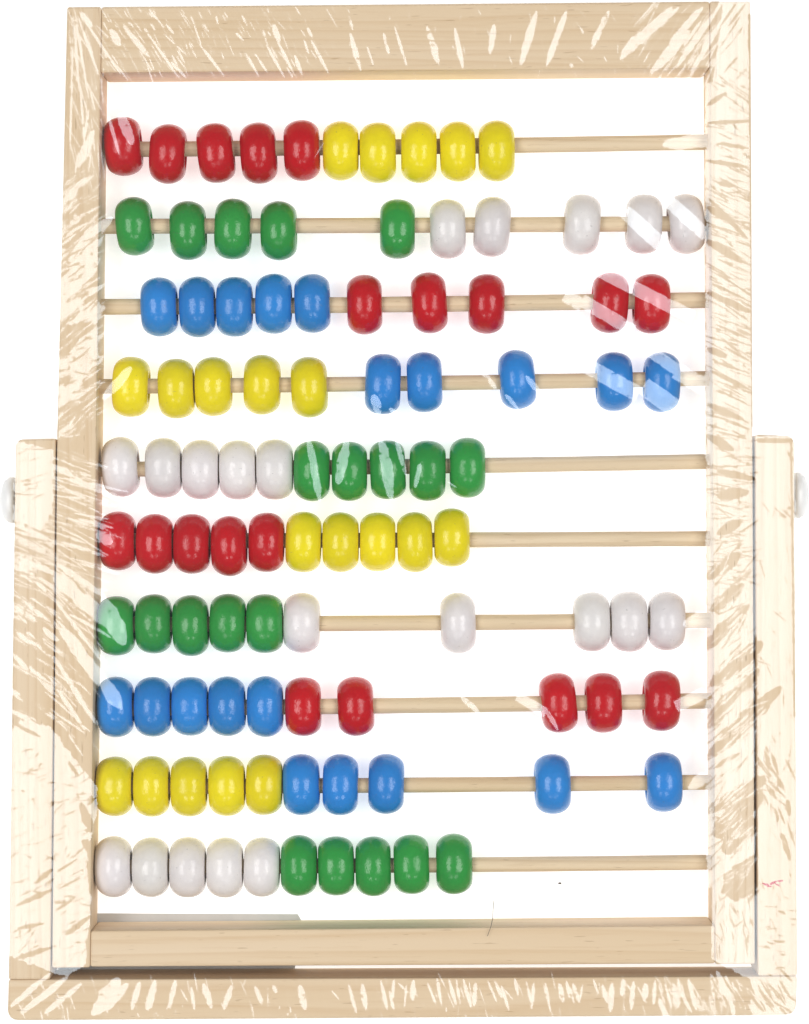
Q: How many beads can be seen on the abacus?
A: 100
